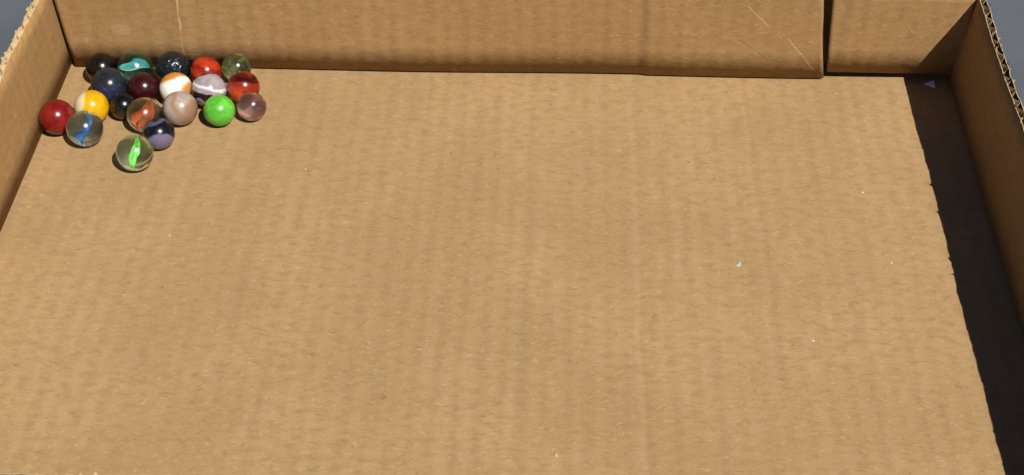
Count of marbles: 20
